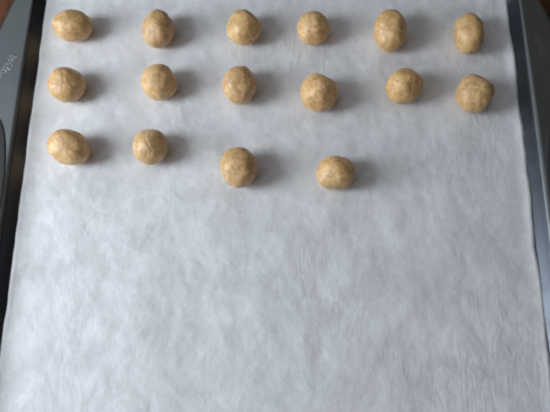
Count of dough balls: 16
